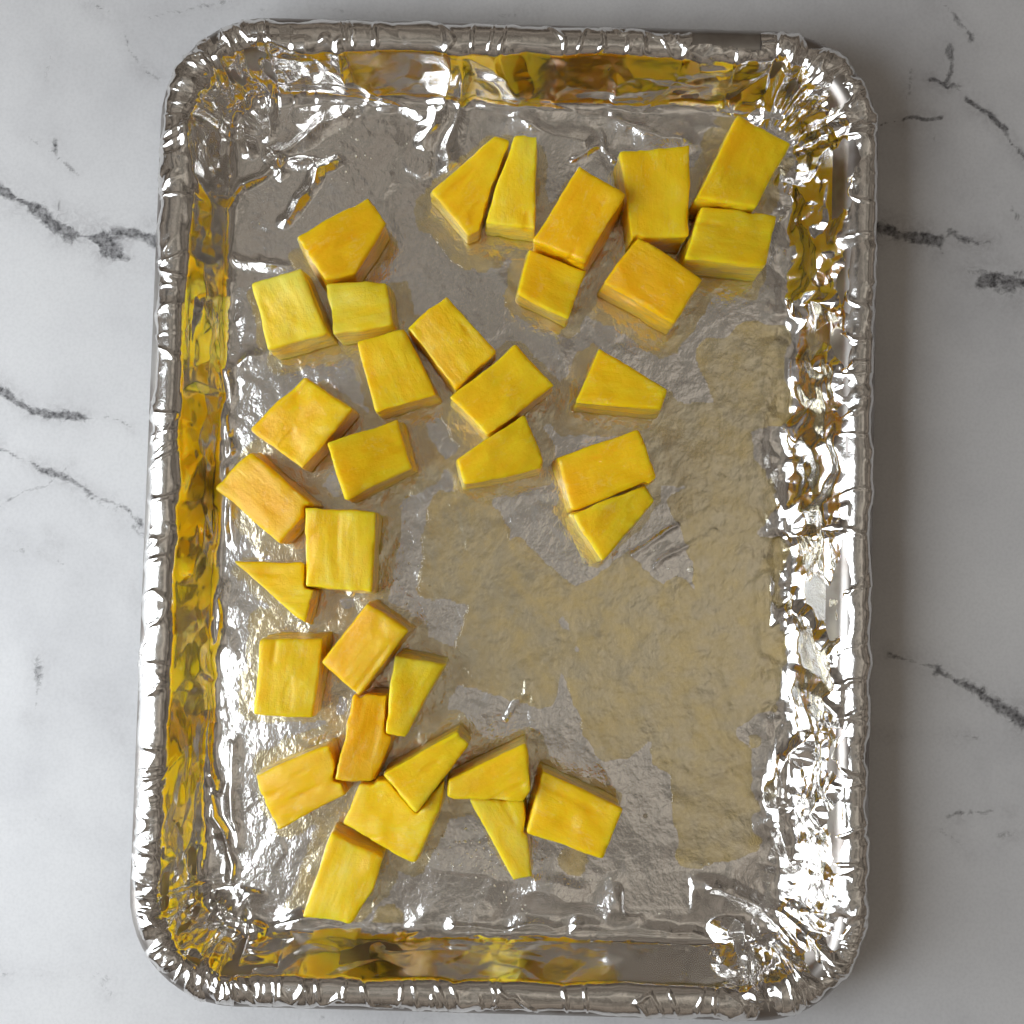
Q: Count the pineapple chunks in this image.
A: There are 34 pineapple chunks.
